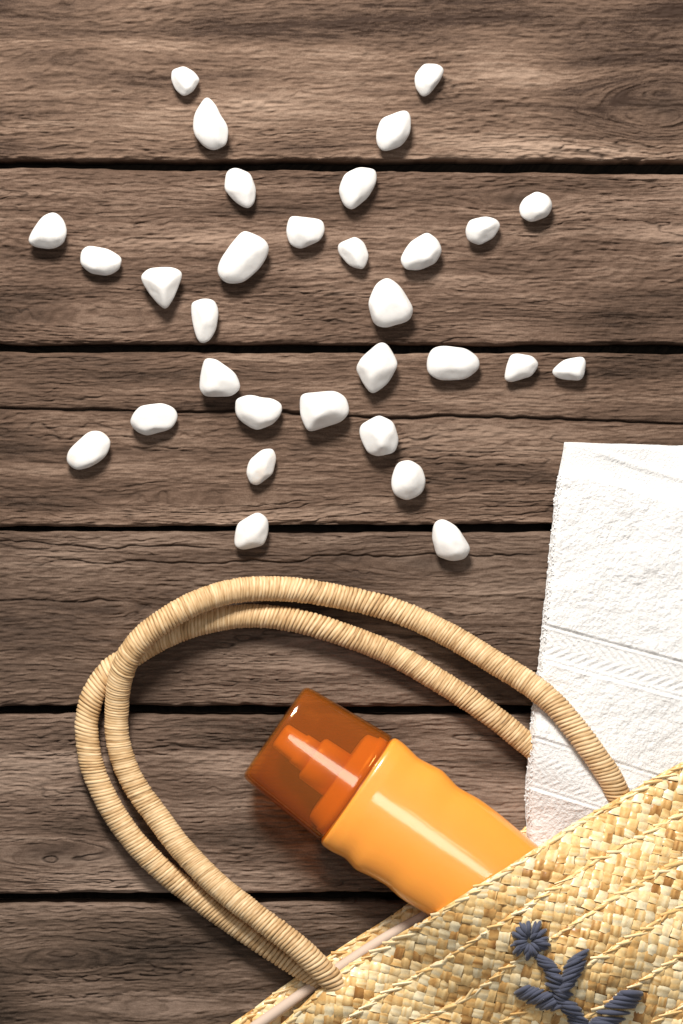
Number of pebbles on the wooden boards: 31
